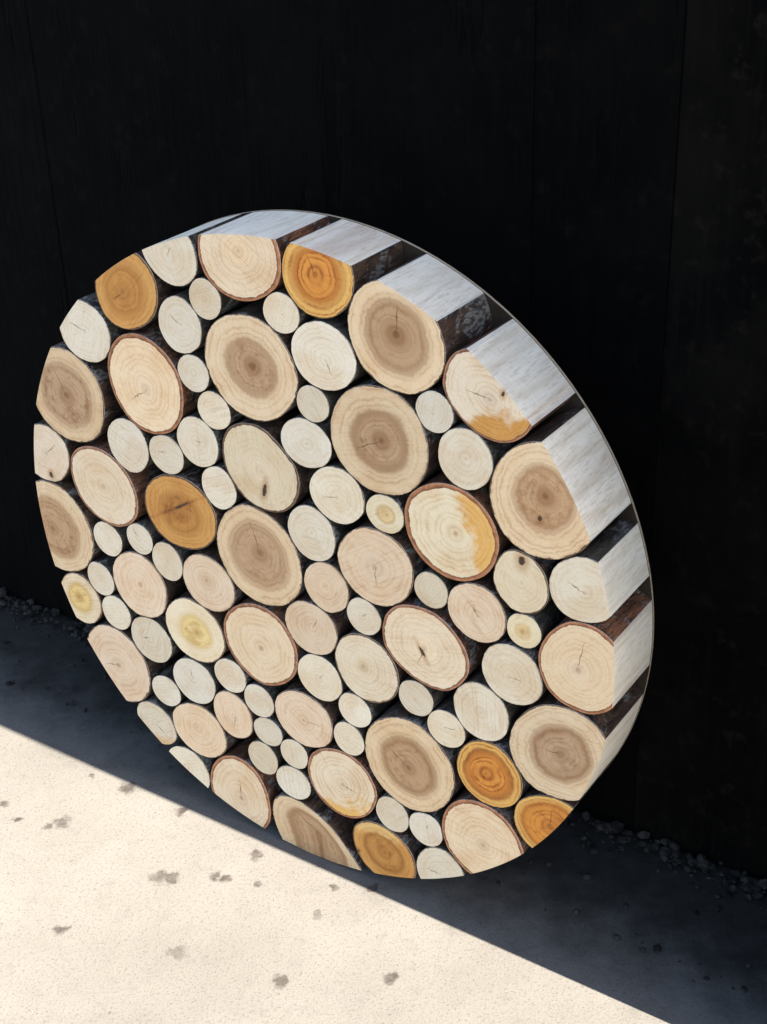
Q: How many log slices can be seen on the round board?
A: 92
